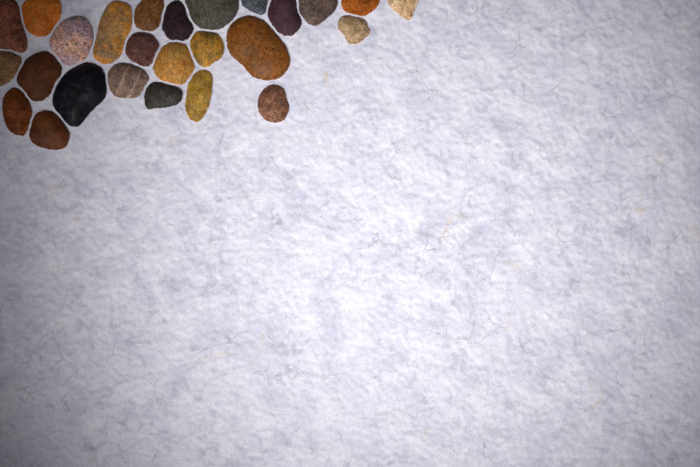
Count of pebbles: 26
